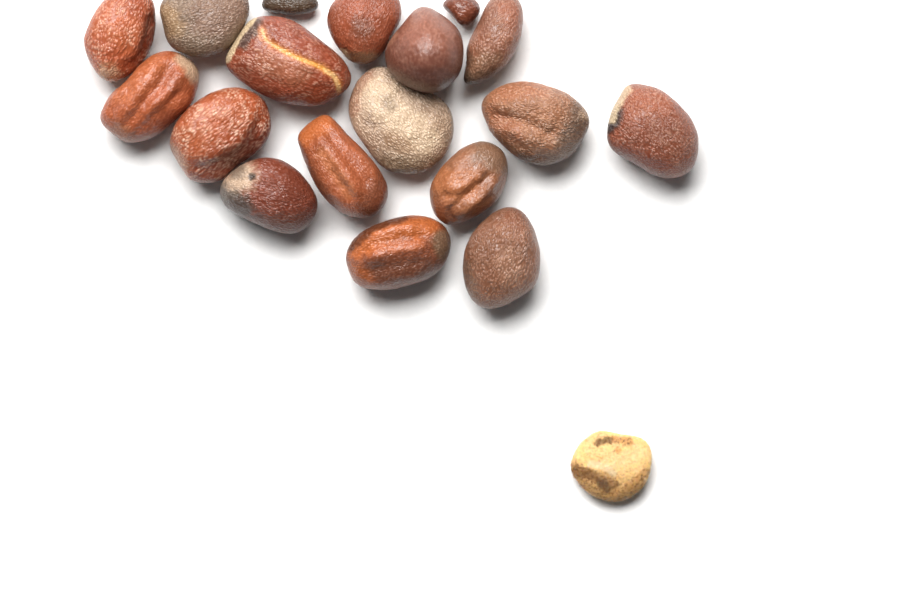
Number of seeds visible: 18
